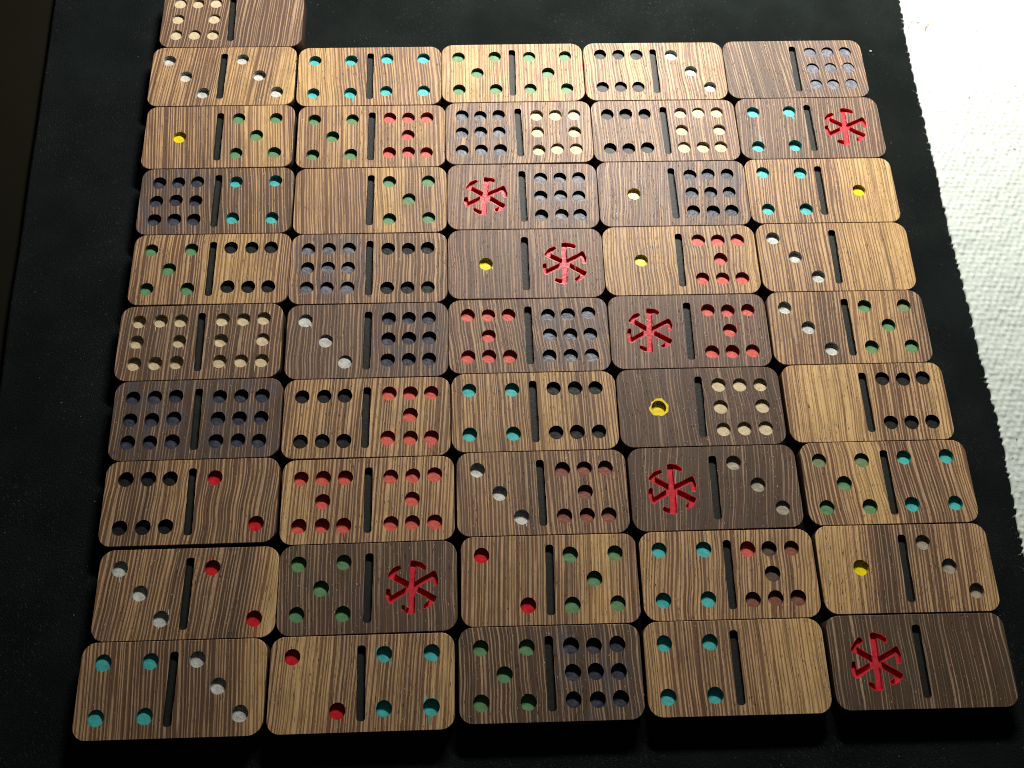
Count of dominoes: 46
